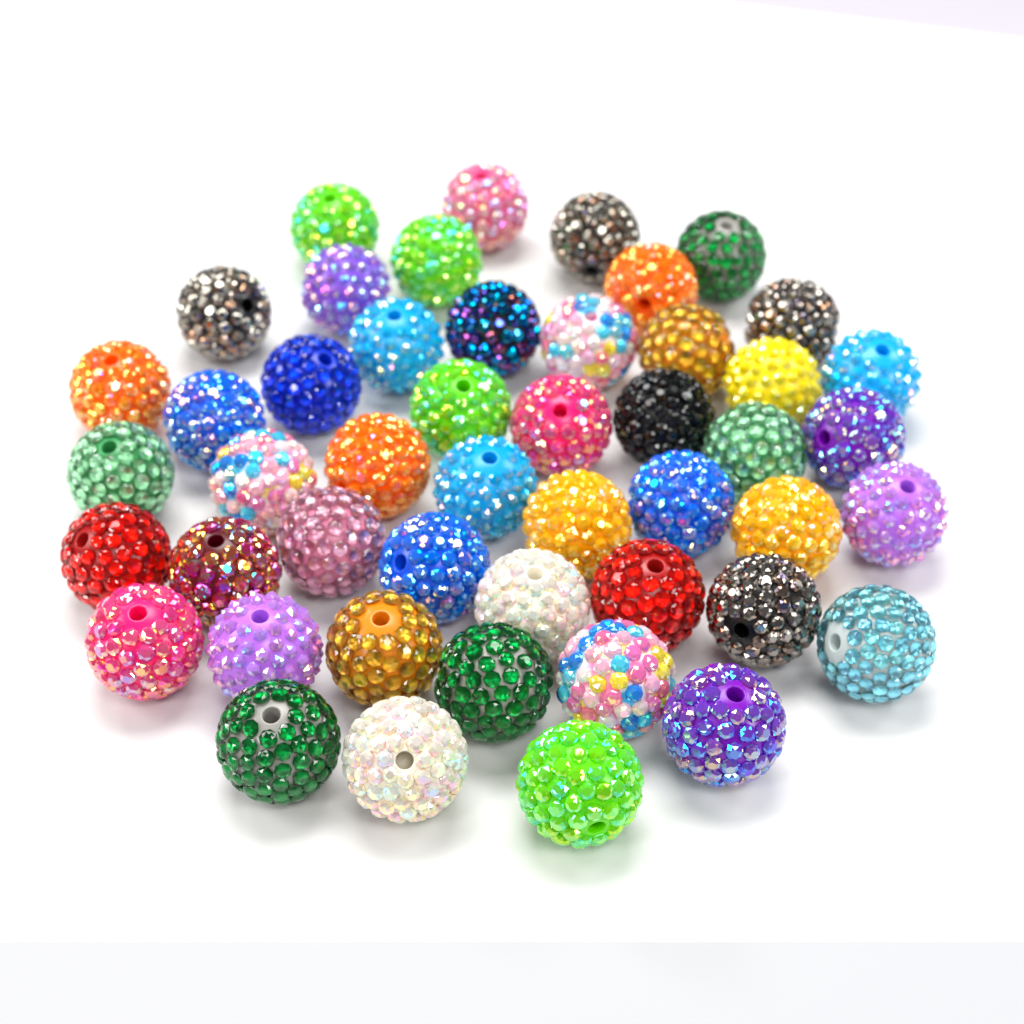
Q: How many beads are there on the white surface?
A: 48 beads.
